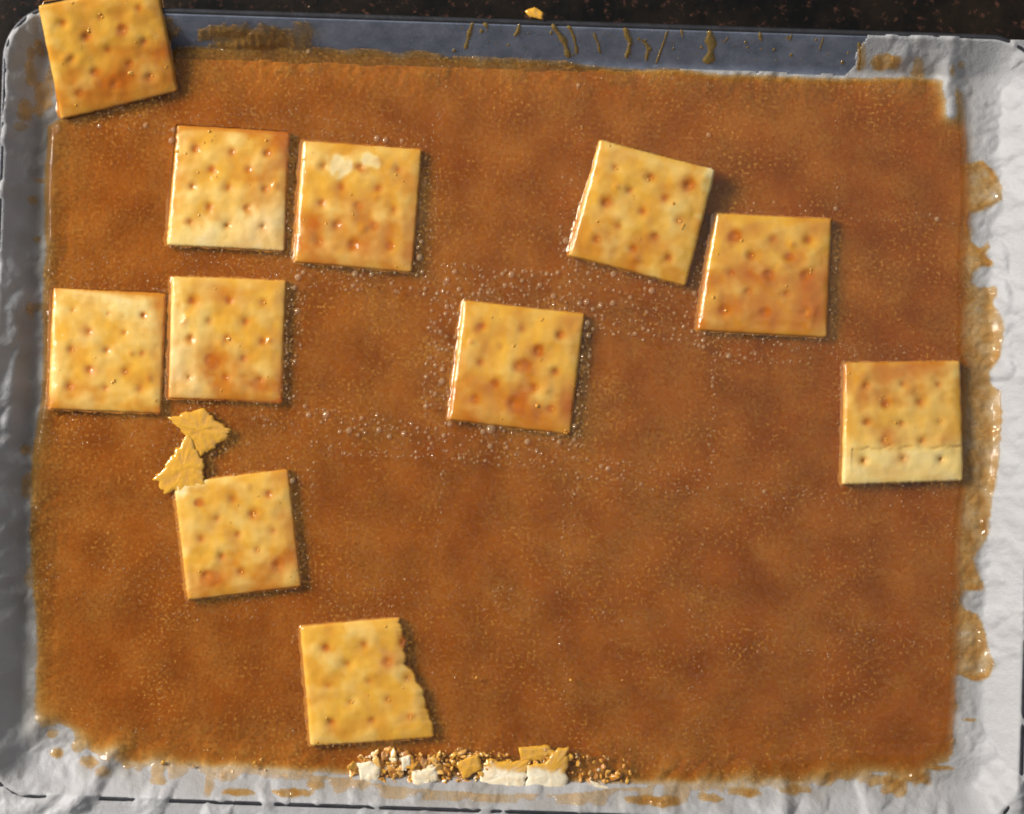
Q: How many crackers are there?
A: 11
